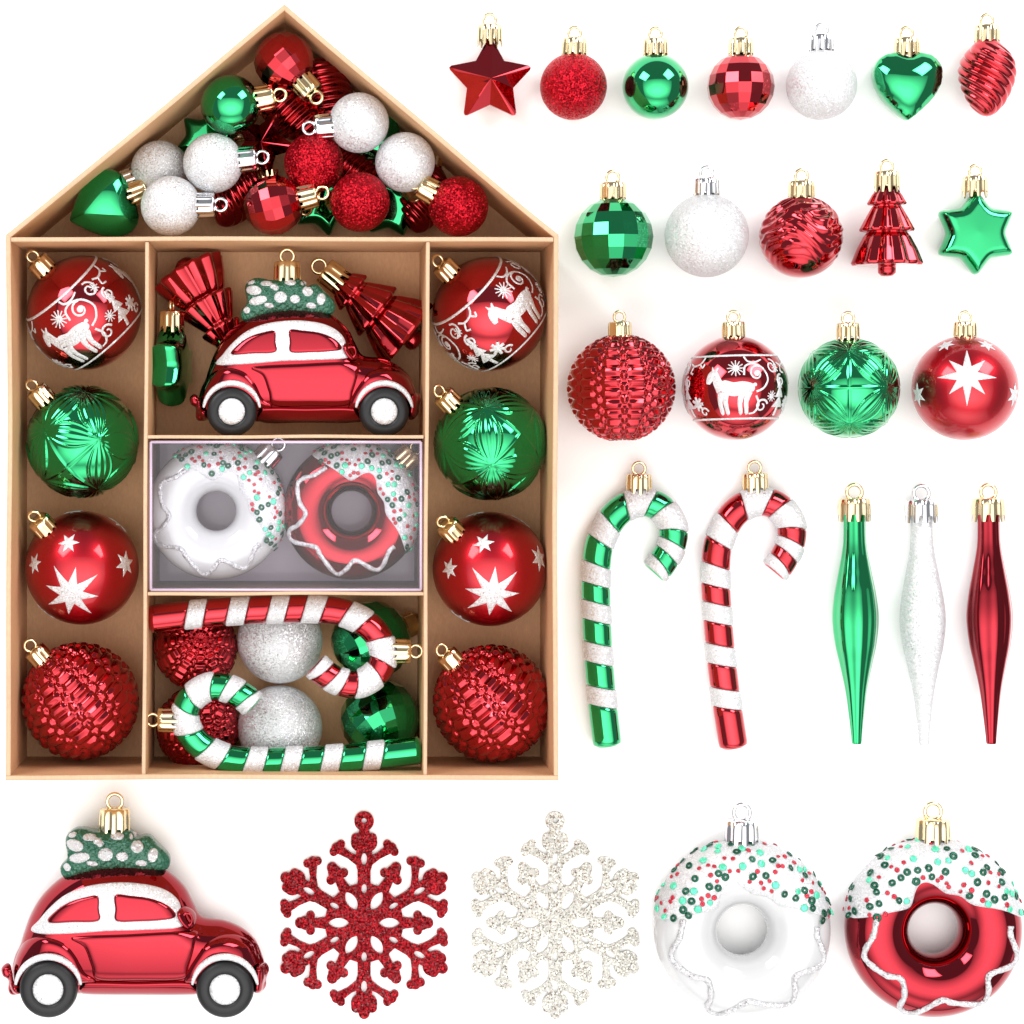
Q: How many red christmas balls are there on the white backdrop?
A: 19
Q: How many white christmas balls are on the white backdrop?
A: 9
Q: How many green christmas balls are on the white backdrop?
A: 8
